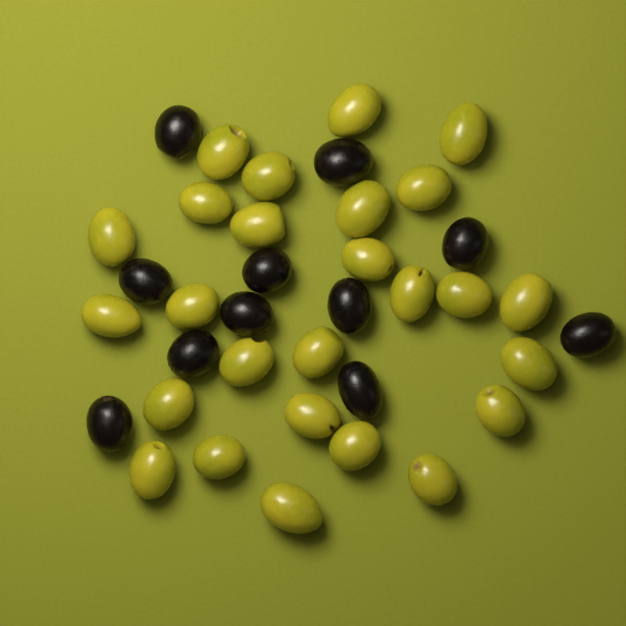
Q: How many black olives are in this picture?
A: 11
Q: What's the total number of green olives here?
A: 26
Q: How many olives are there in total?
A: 37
